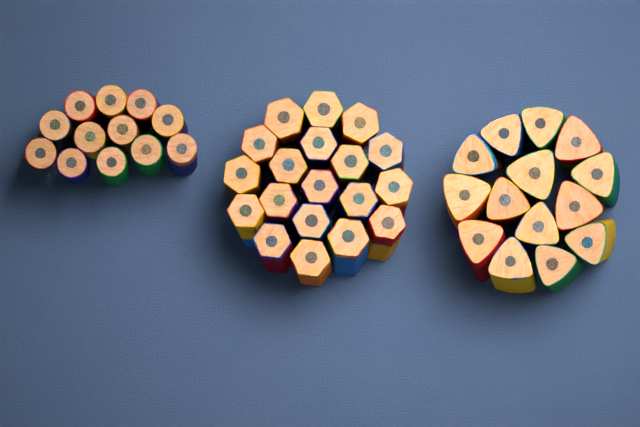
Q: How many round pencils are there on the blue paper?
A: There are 12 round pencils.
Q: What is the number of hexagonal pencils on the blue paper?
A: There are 19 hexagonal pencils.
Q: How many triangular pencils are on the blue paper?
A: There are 14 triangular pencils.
